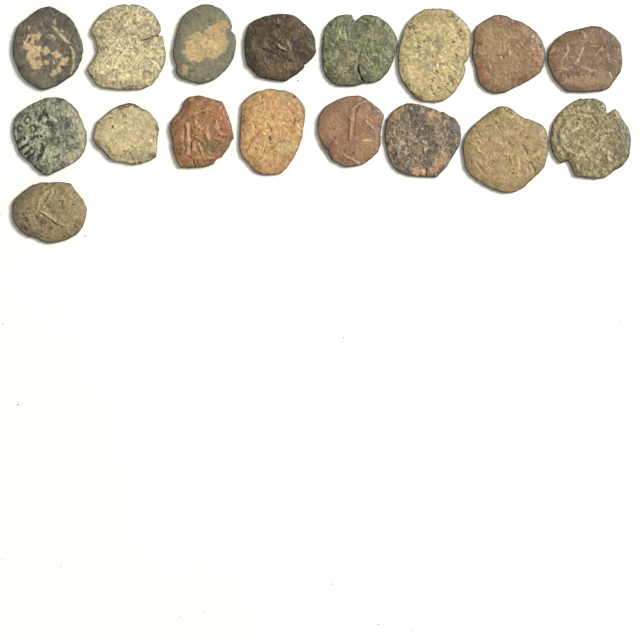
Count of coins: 17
